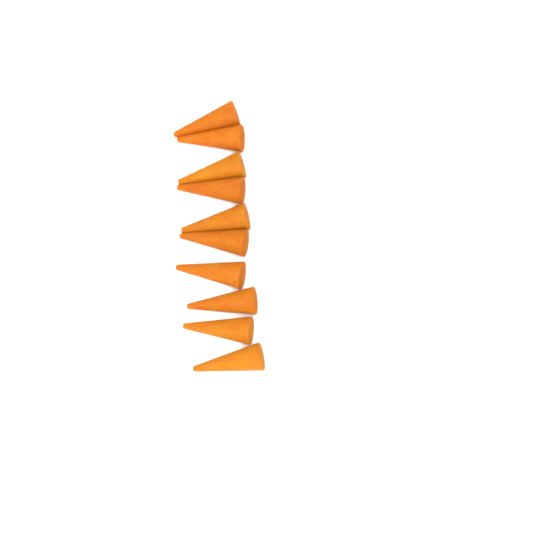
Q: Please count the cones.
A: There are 10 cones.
